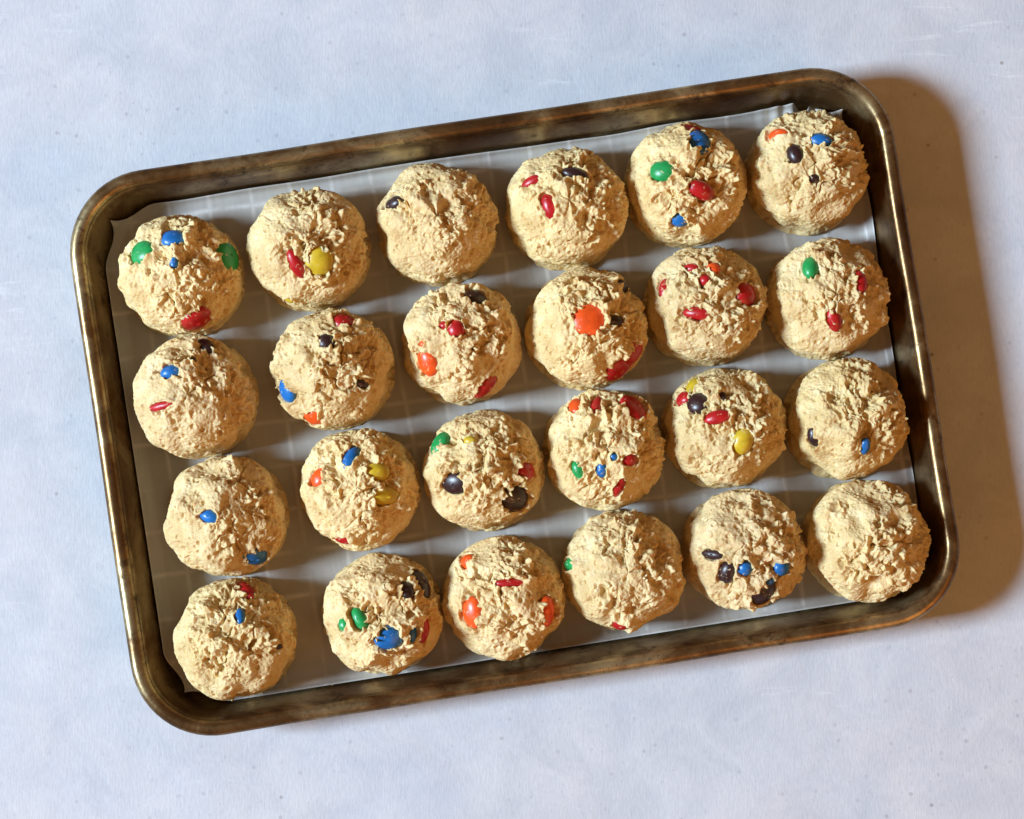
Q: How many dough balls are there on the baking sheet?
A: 24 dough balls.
